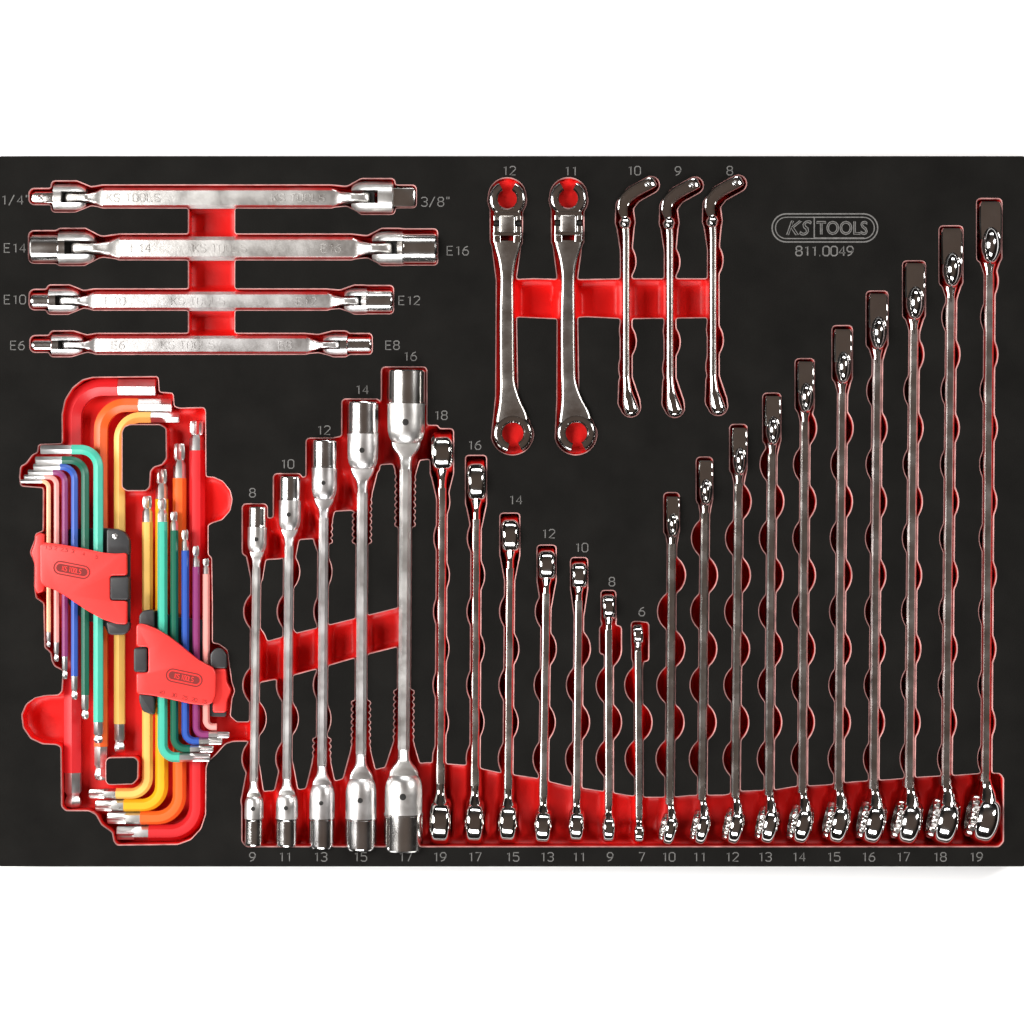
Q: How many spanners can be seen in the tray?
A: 22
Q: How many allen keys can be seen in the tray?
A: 18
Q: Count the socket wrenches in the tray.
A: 9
